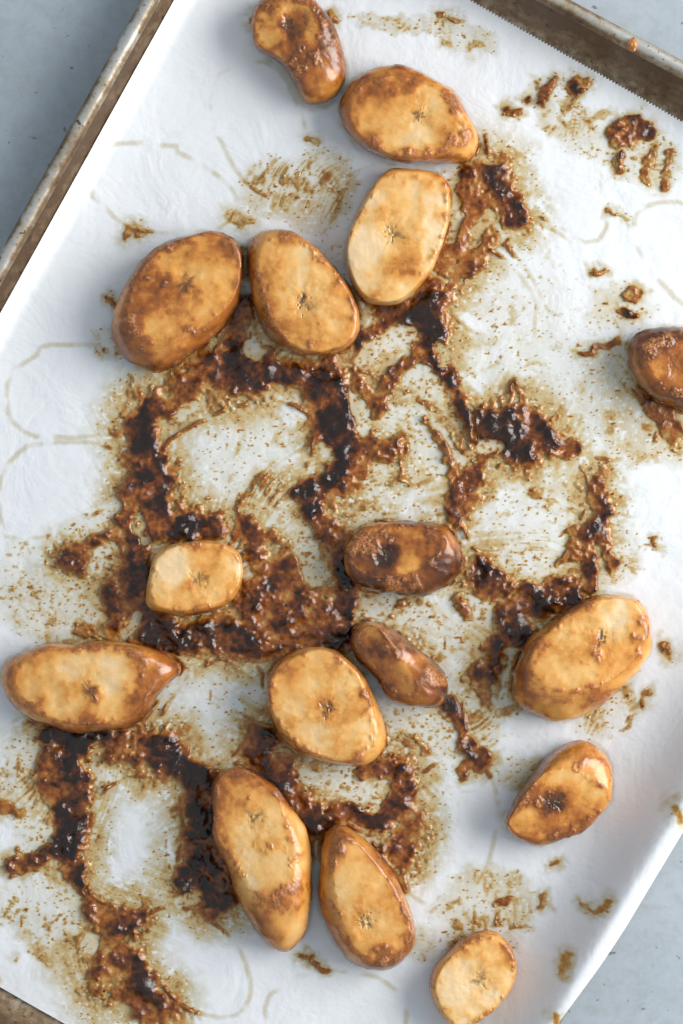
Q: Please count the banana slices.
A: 16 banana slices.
